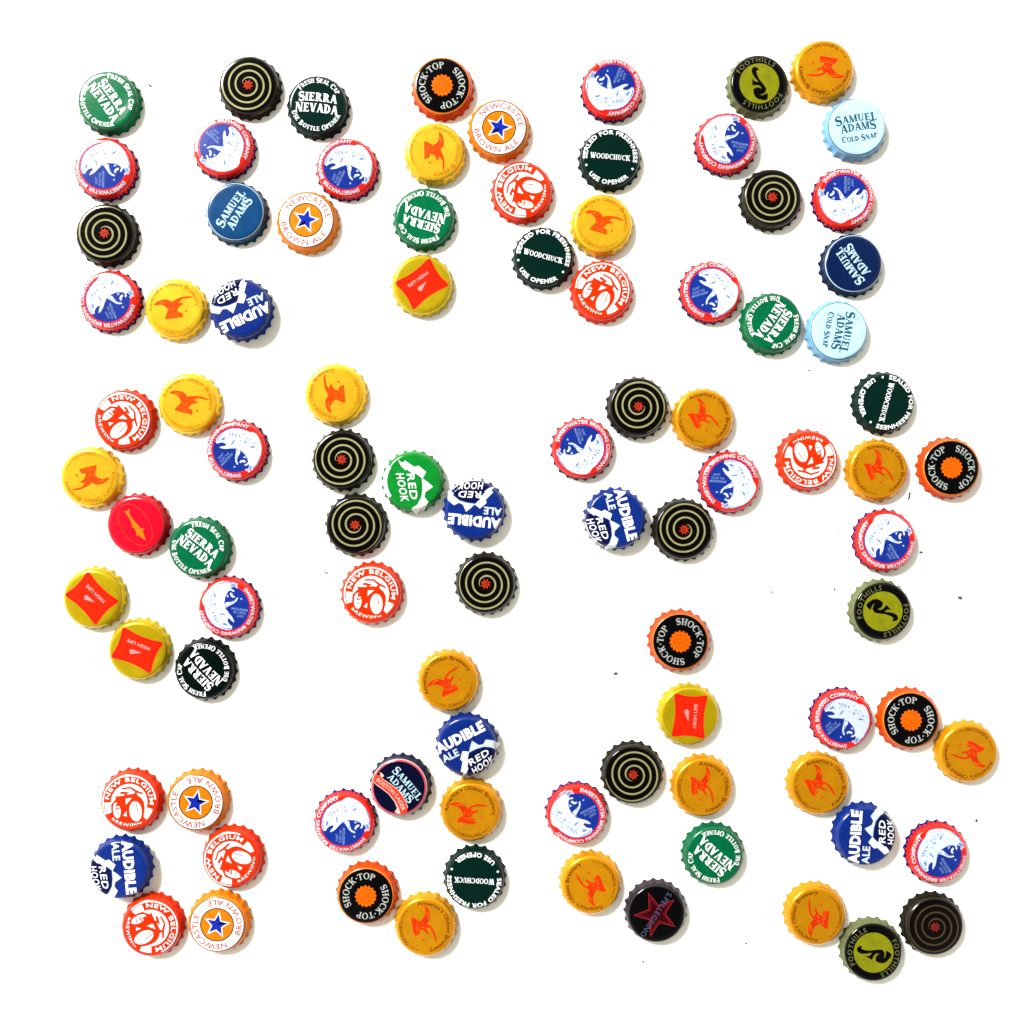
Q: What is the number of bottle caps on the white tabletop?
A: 93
